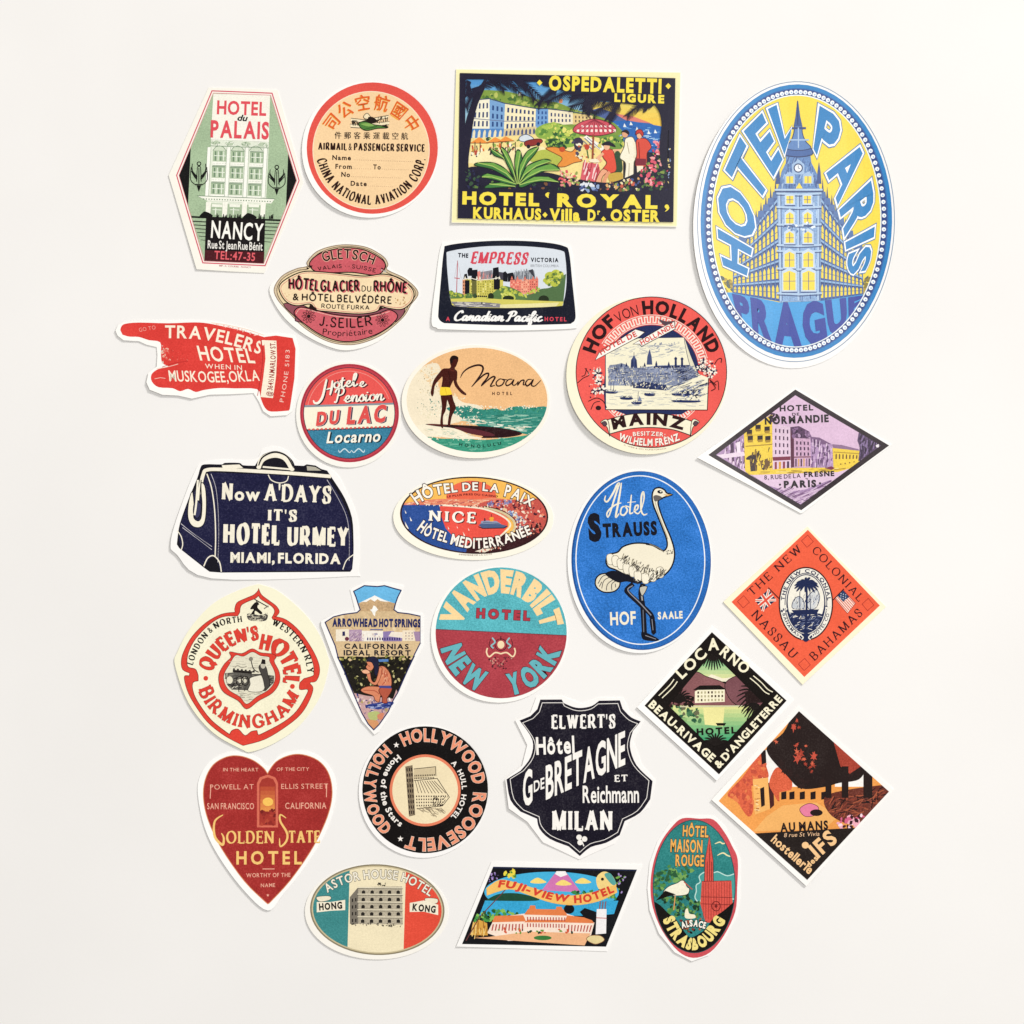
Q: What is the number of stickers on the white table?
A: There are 26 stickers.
